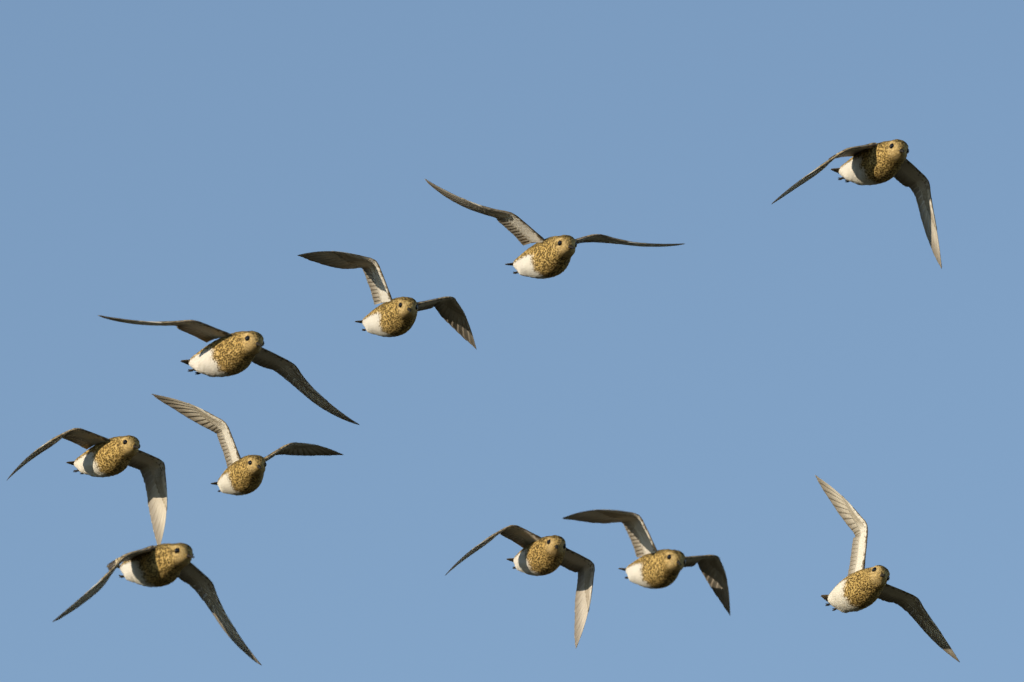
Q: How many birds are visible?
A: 10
